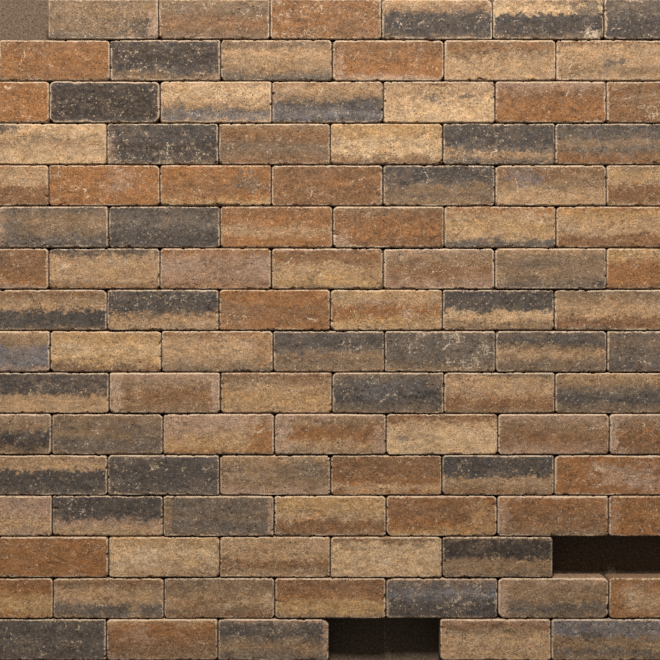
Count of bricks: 101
